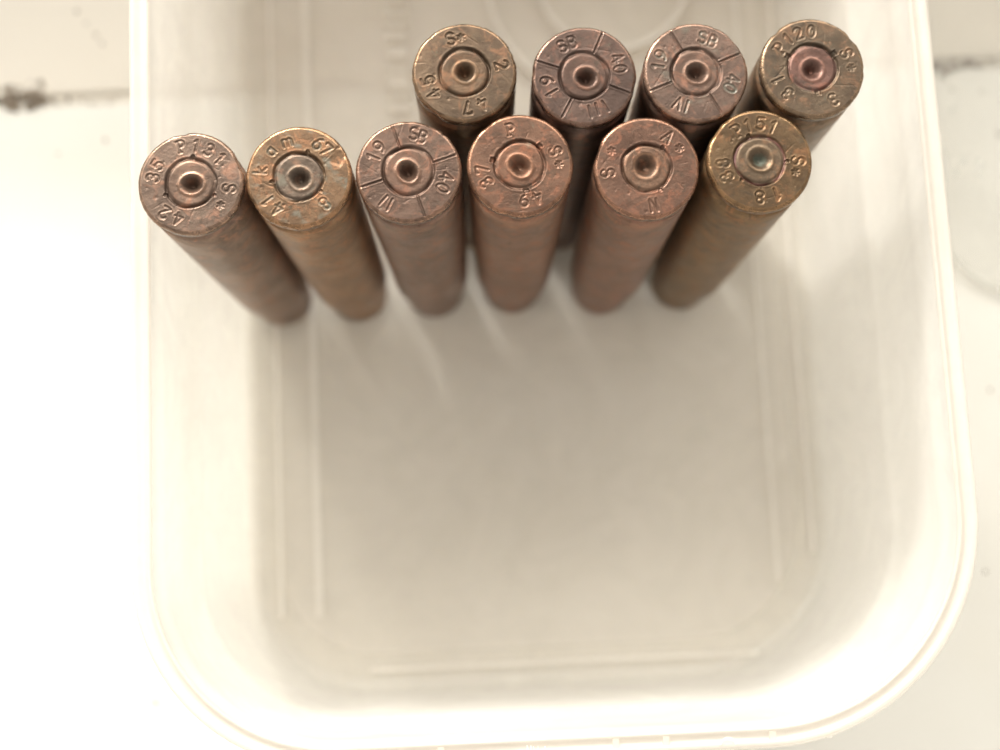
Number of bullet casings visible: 10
